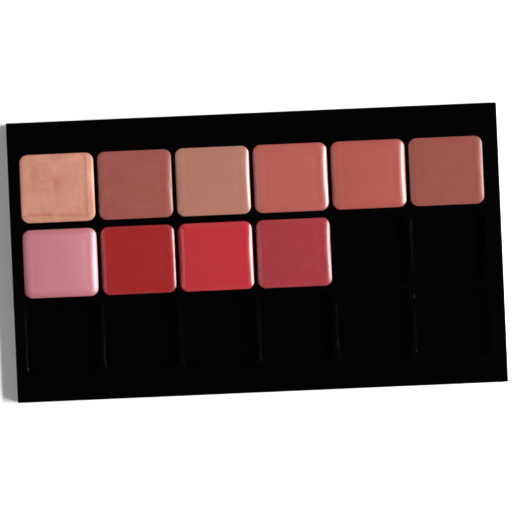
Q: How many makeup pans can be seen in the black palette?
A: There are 10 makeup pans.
